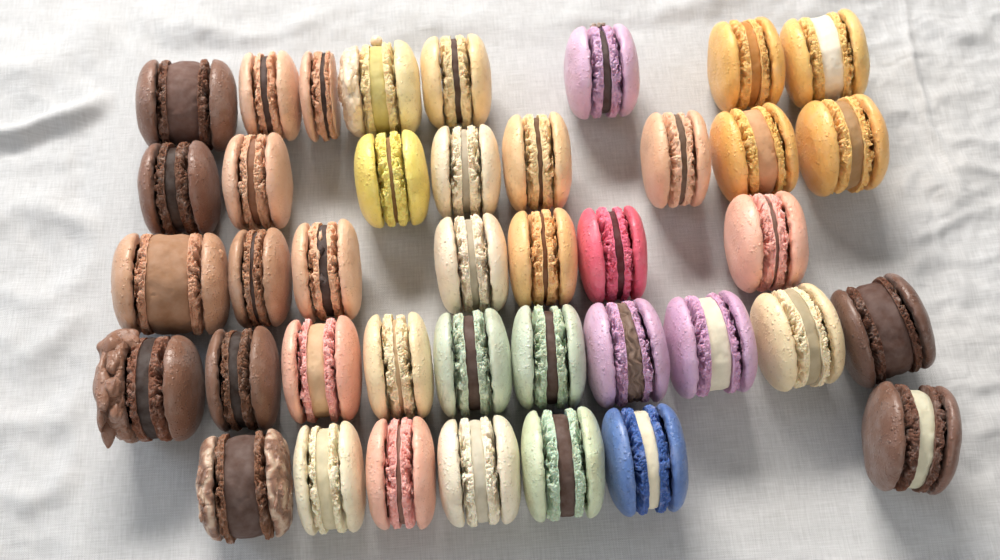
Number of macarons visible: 40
